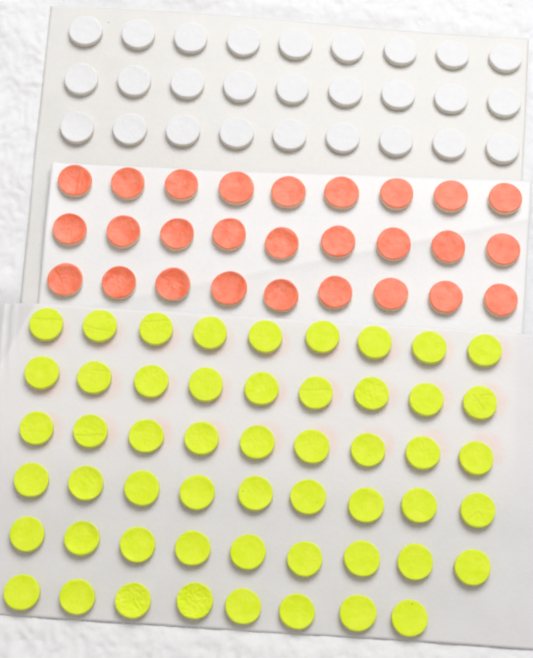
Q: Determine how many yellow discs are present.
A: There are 53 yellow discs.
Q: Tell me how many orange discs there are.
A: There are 27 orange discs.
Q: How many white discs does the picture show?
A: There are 27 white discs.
